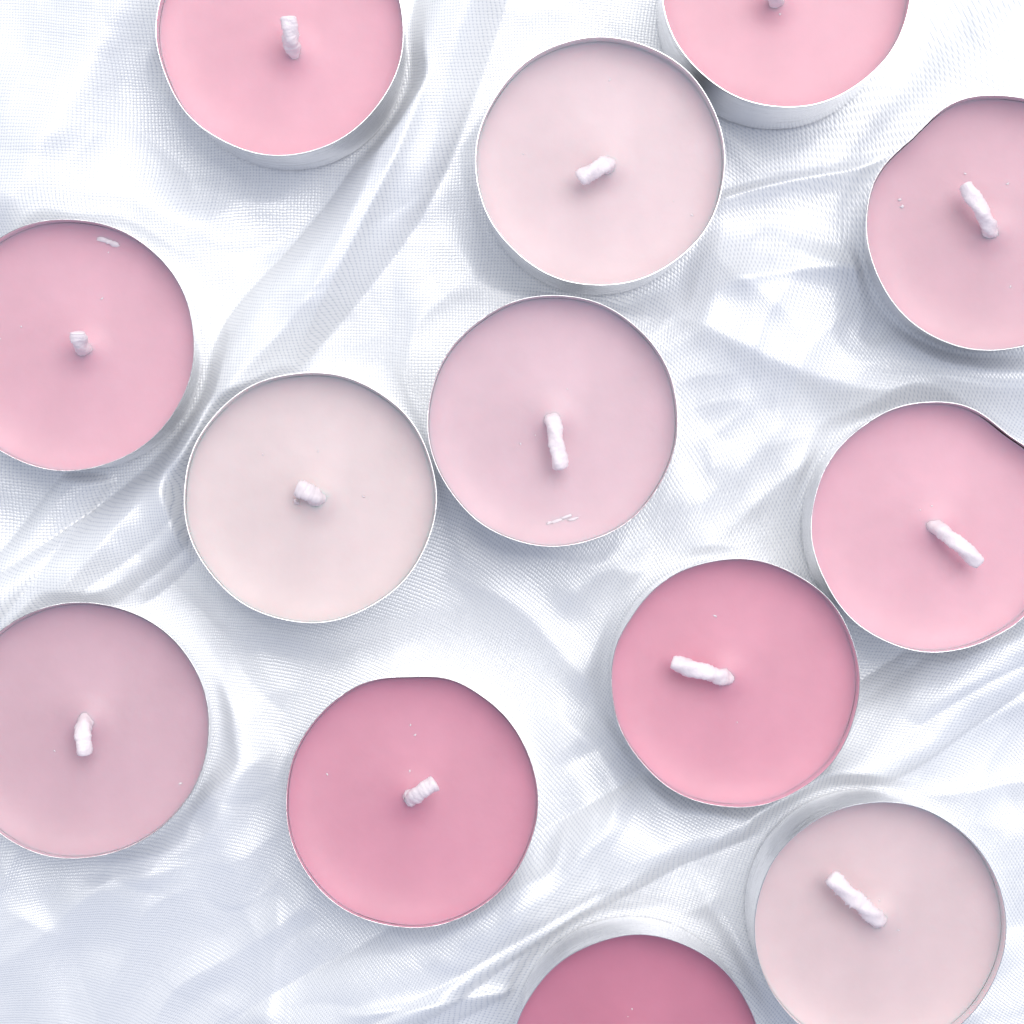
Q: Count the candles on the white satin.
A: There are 13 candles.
